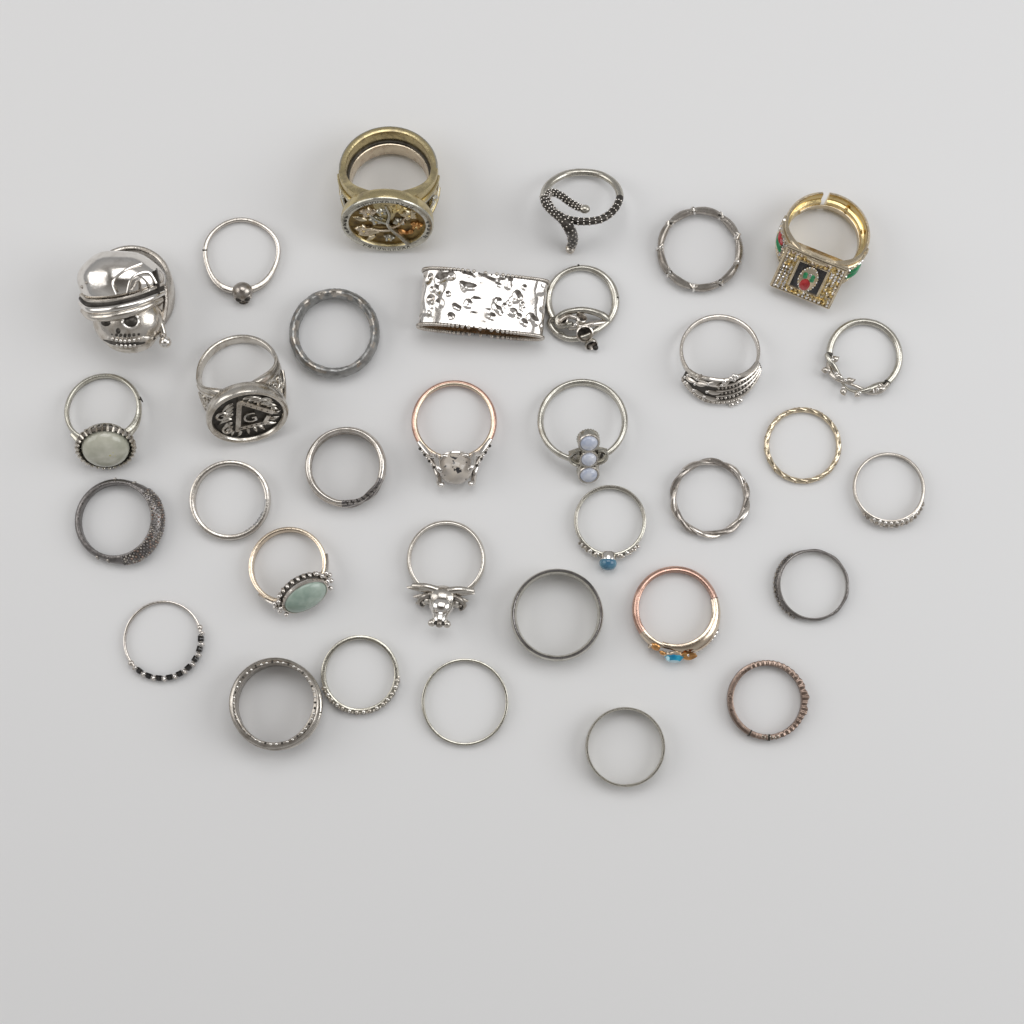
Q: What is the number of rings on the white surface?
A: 33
